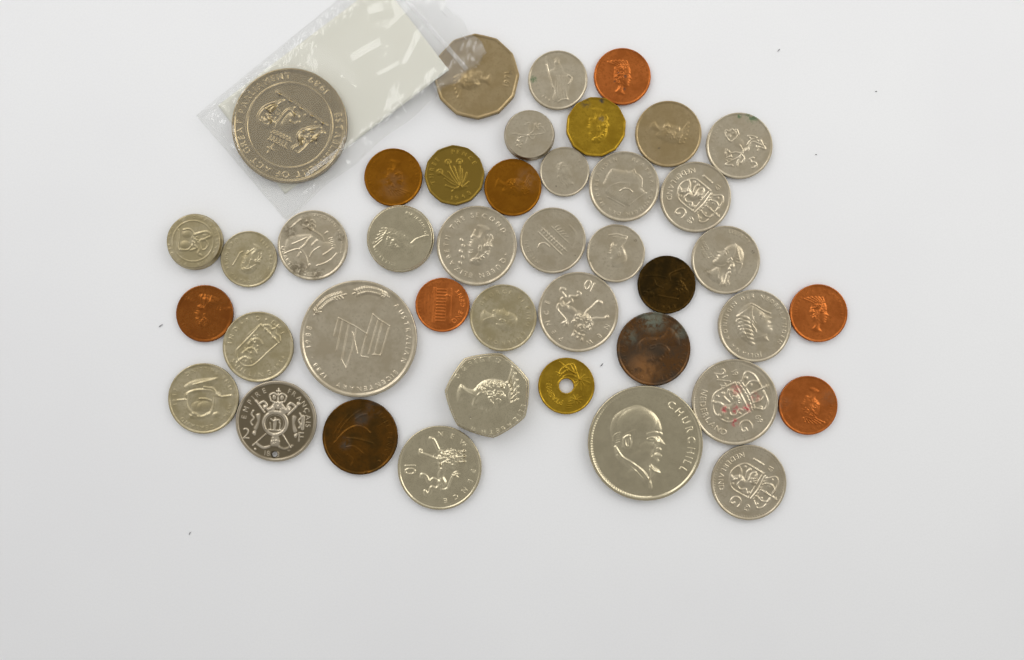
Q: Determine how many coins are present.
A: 42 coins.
